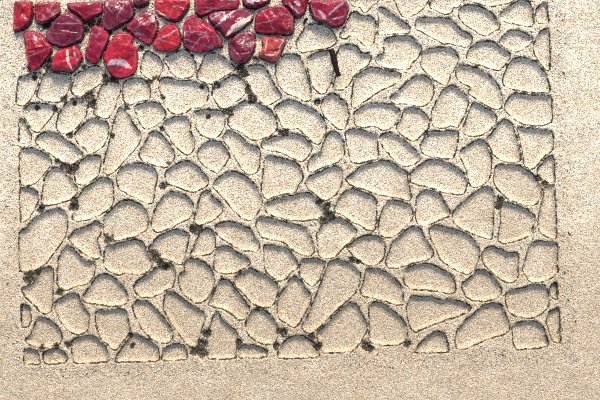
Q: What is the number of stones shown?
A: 22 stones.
